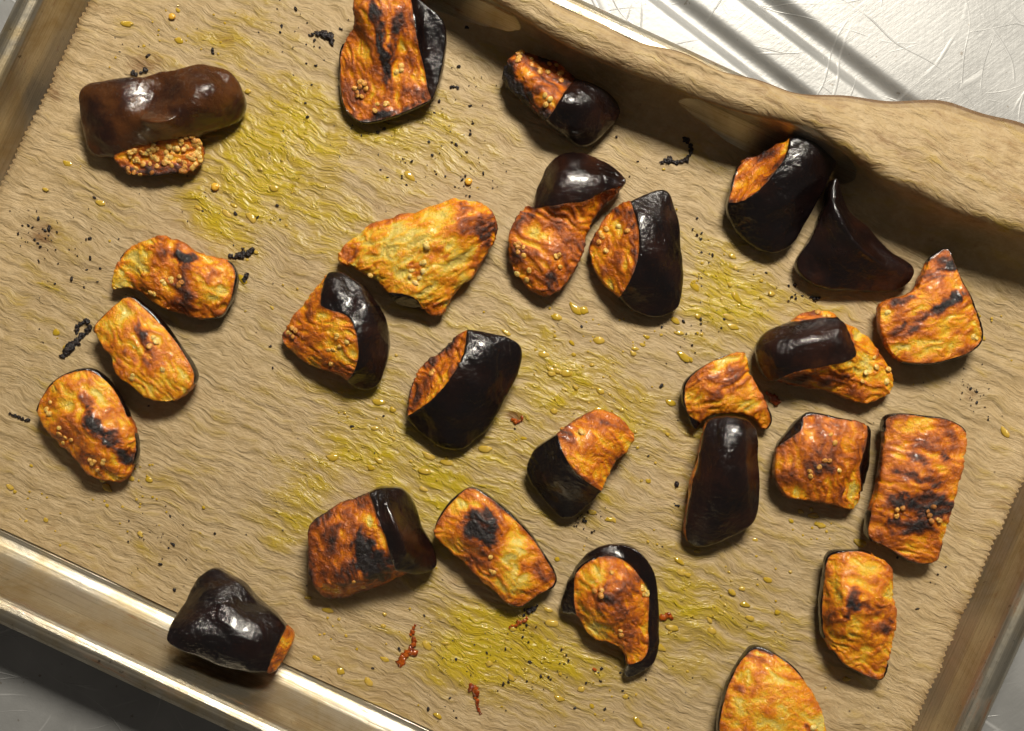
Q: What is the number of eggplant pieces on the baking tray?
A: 26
